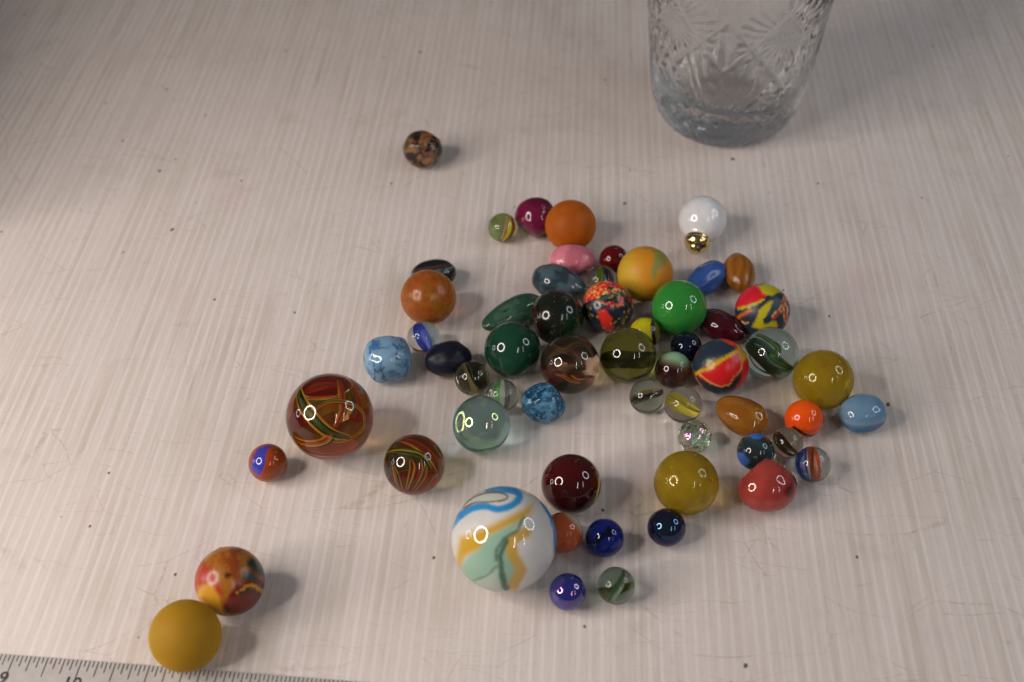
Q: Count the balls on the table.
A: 43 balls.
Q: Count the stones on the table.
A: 15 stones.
